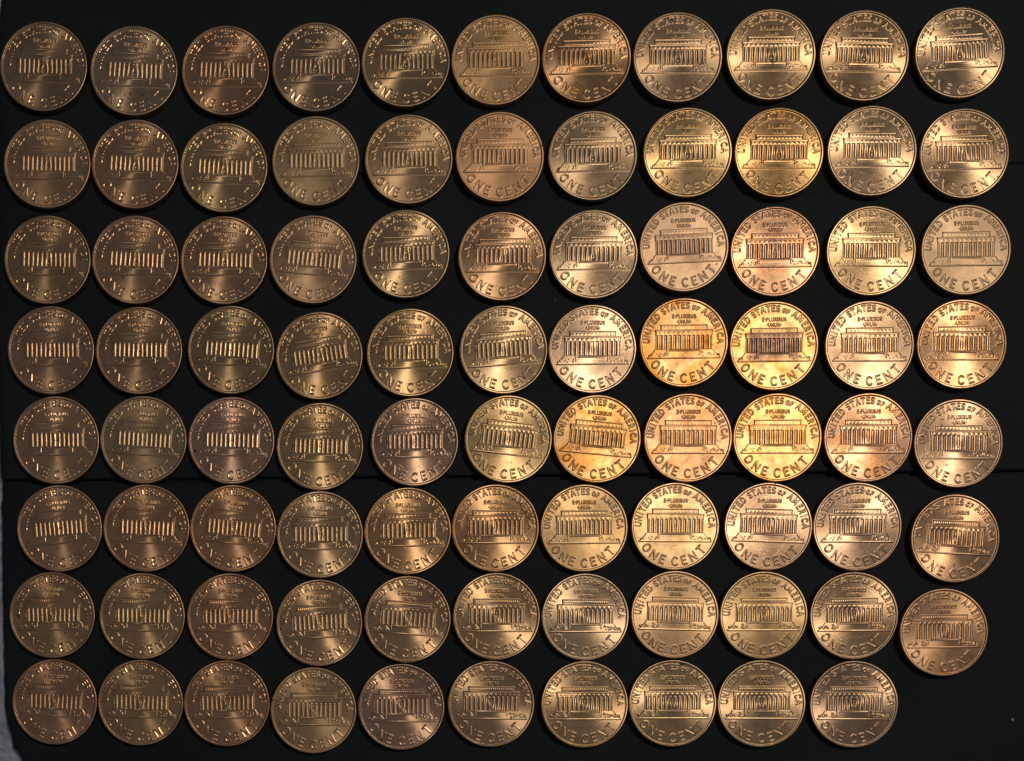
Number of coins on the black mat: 87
